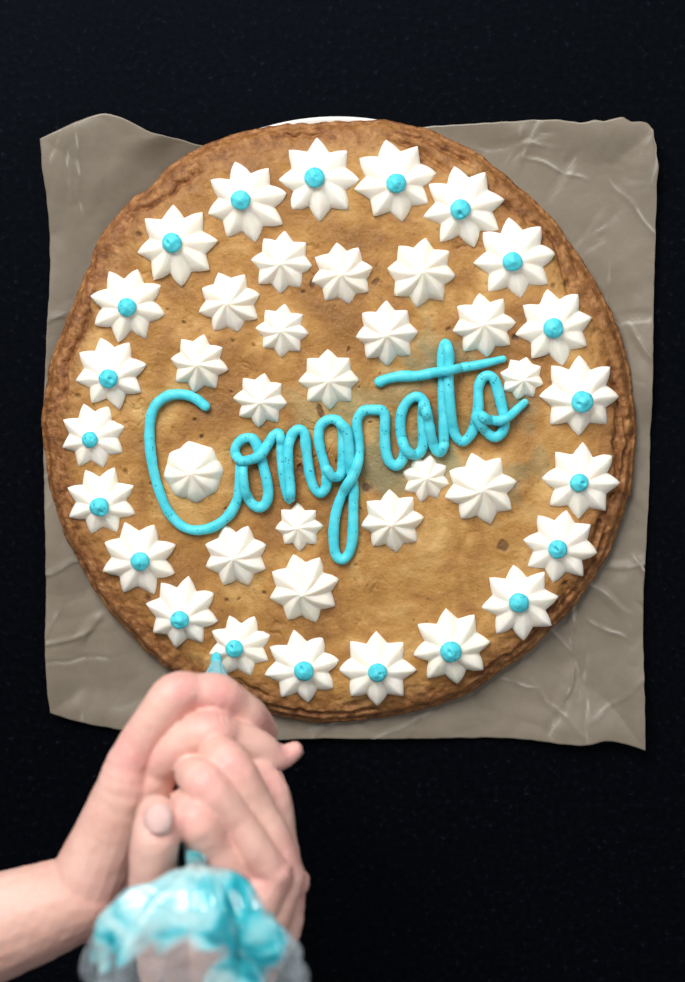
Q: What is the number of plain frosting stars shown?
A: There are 18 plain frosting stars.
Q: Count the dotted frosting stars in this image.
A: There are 21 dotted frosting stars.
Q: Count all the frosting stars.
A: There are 39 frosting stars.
